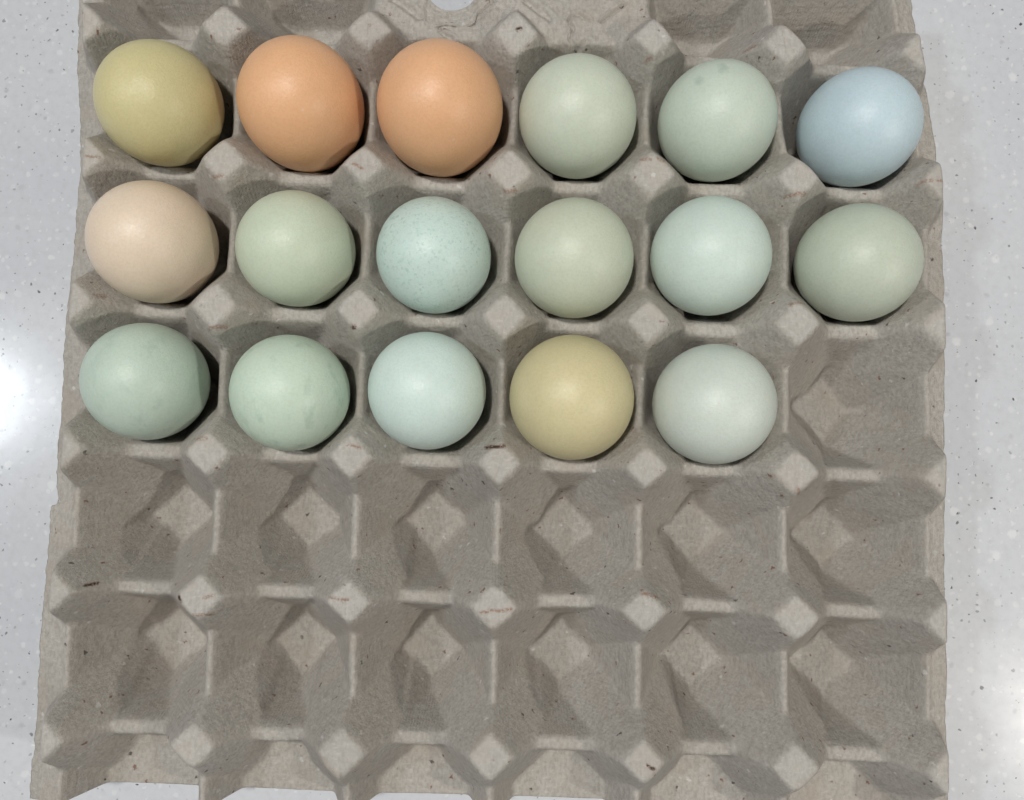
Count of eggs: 17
